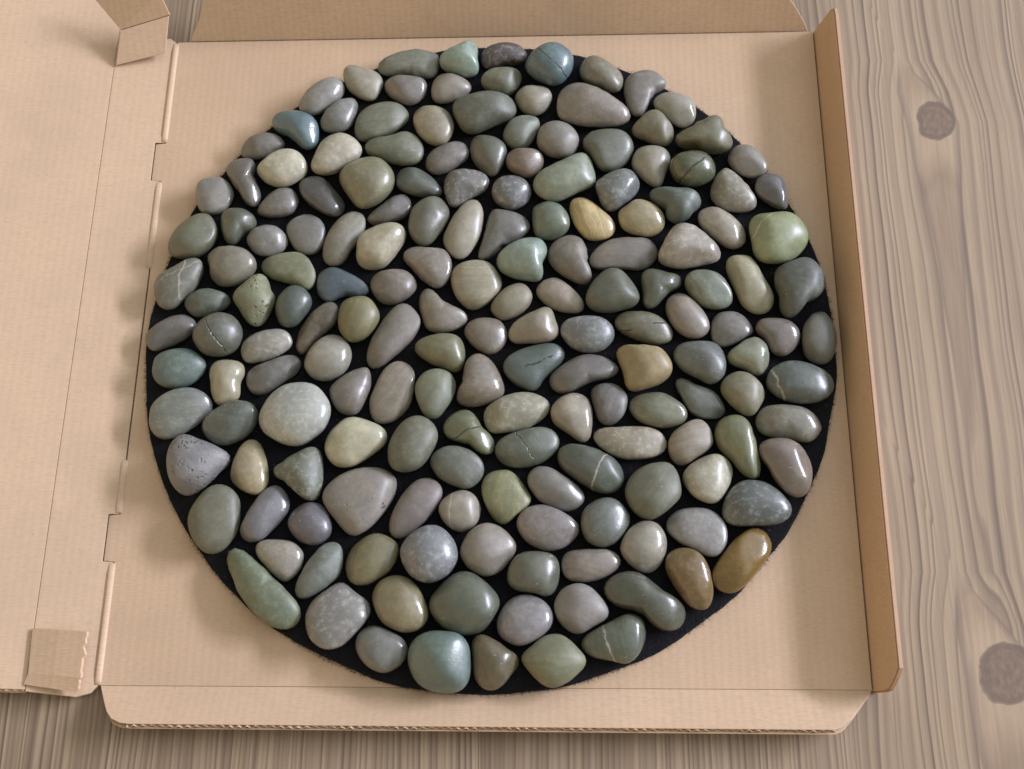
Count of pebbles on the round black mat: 172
